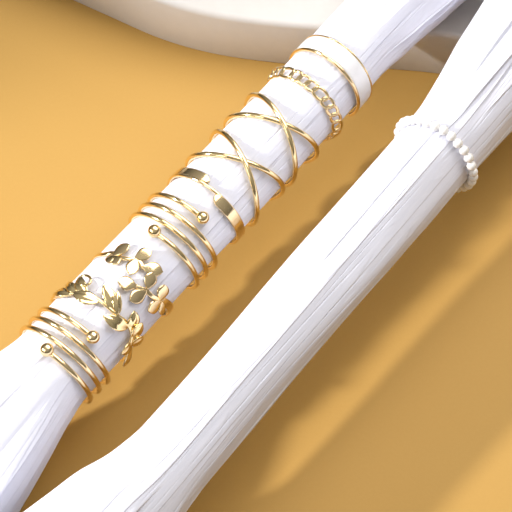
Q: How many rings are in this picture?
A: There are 10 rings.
